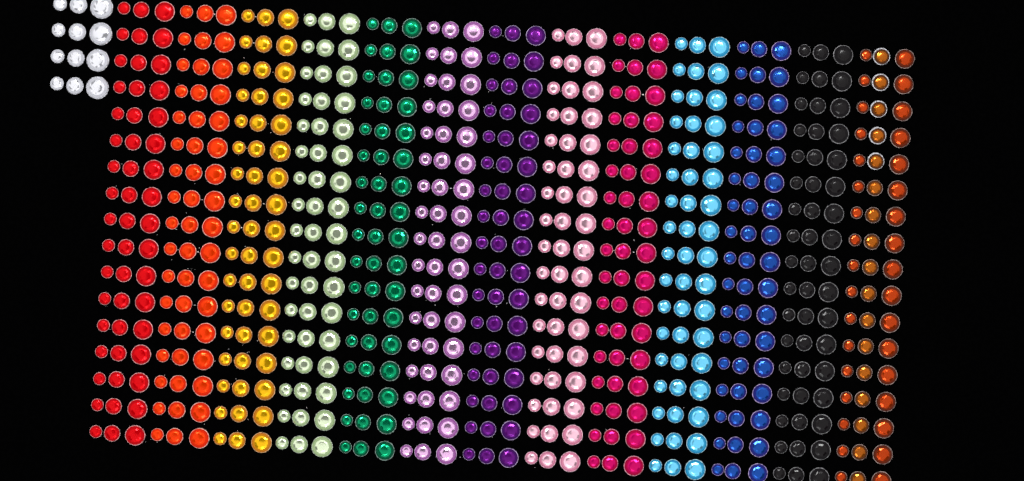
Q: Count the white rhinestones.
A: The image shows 12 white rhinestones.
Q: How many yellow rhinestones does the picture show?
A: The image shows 51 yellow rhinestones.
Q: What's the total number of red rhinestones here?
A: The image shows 51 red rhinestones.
